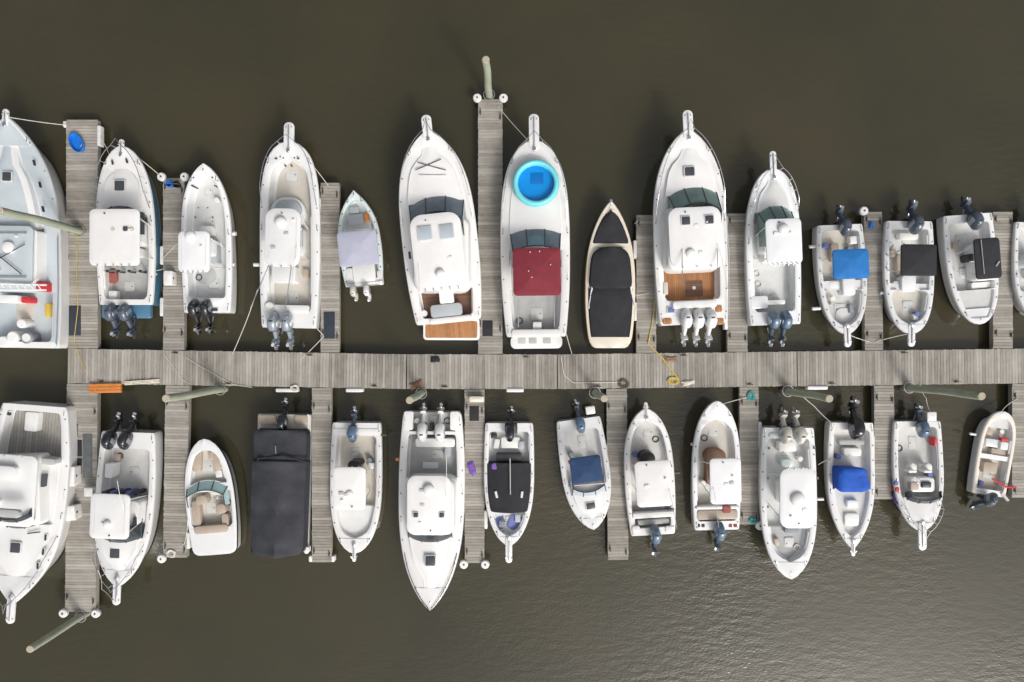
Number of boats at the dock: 28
